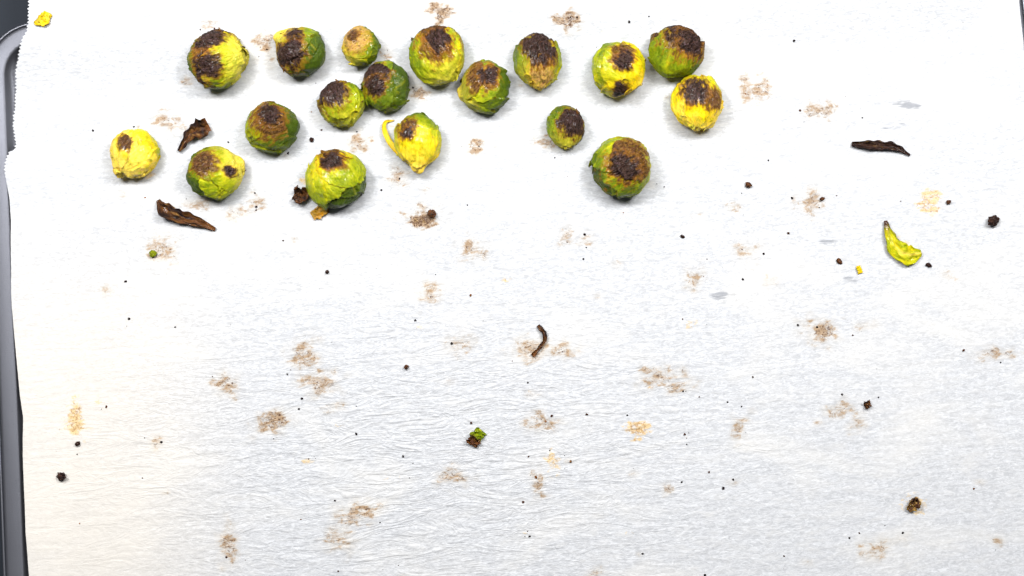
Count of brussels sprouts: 18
